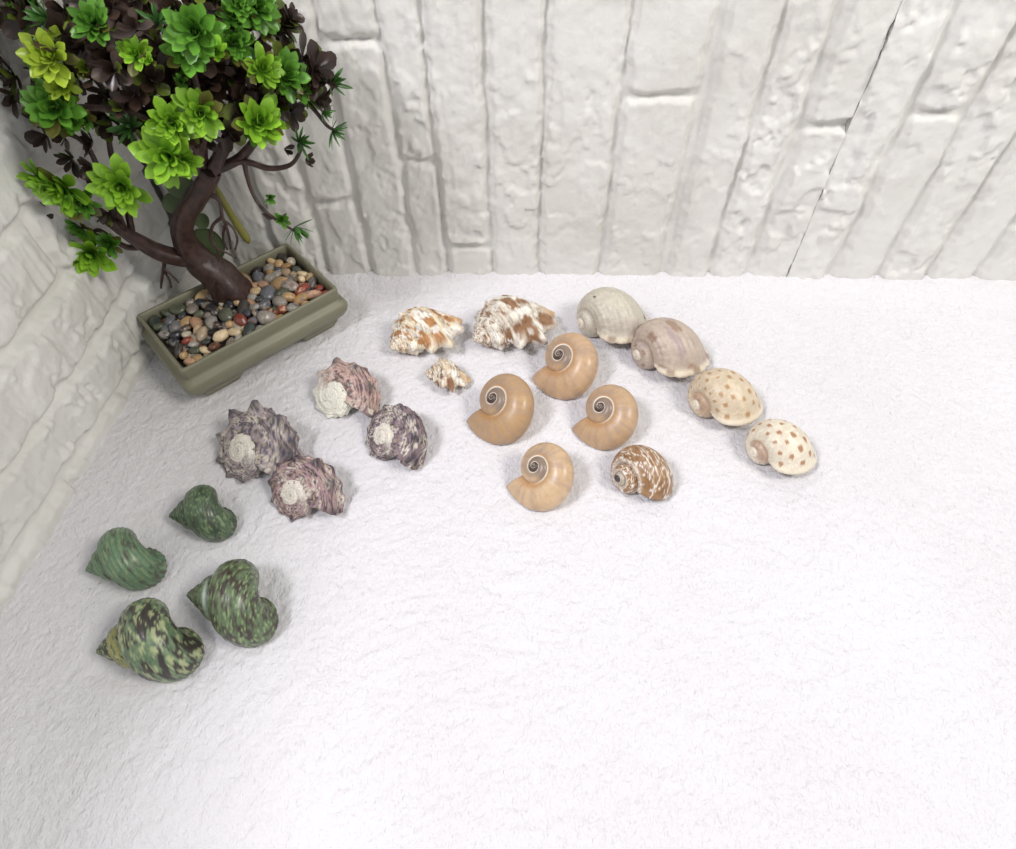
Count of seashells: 20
